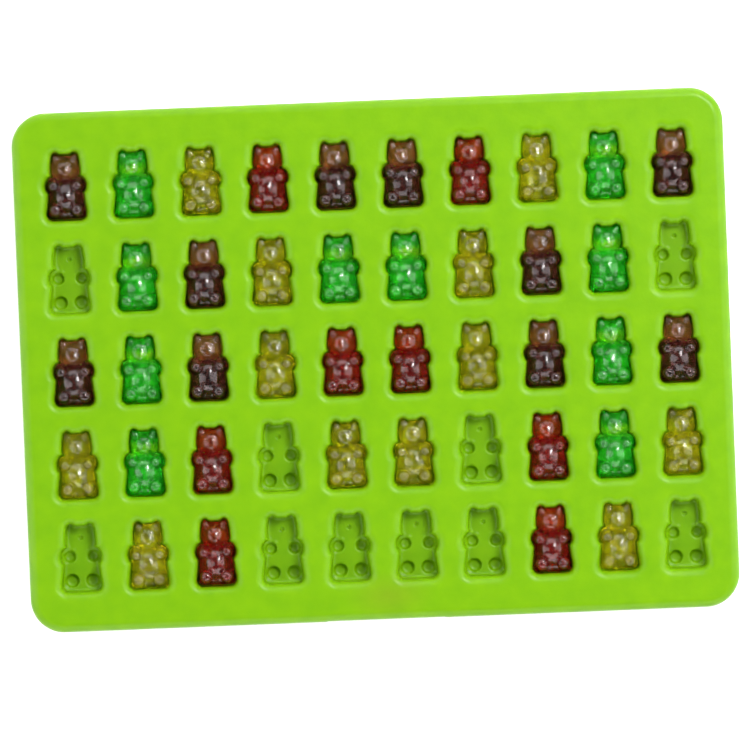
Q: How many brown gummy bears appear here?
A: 10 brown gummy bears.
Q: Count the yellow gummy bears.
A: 12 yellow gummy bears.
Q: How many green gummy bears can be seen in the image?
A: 10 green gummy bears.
